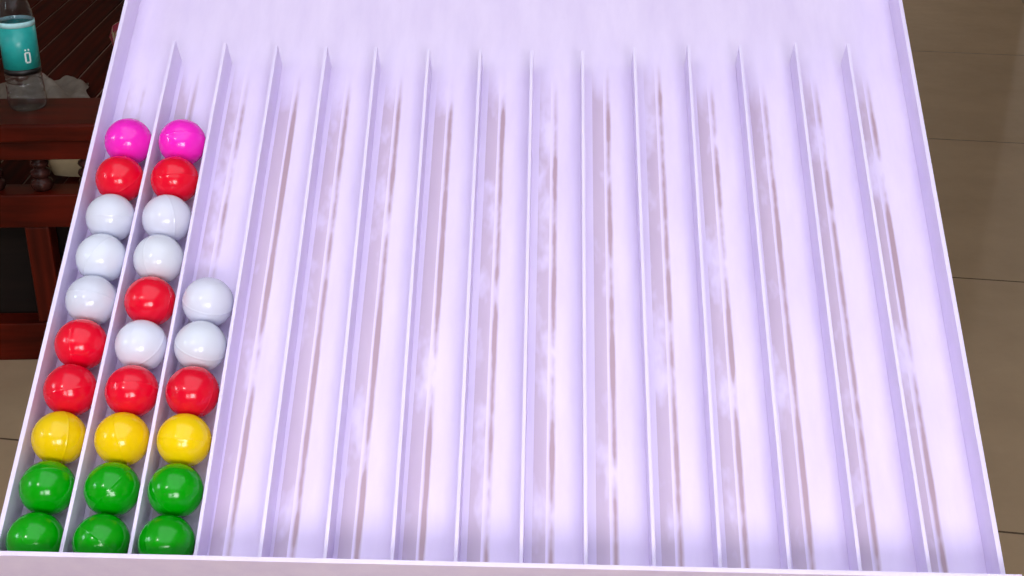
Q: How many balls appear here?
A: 26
